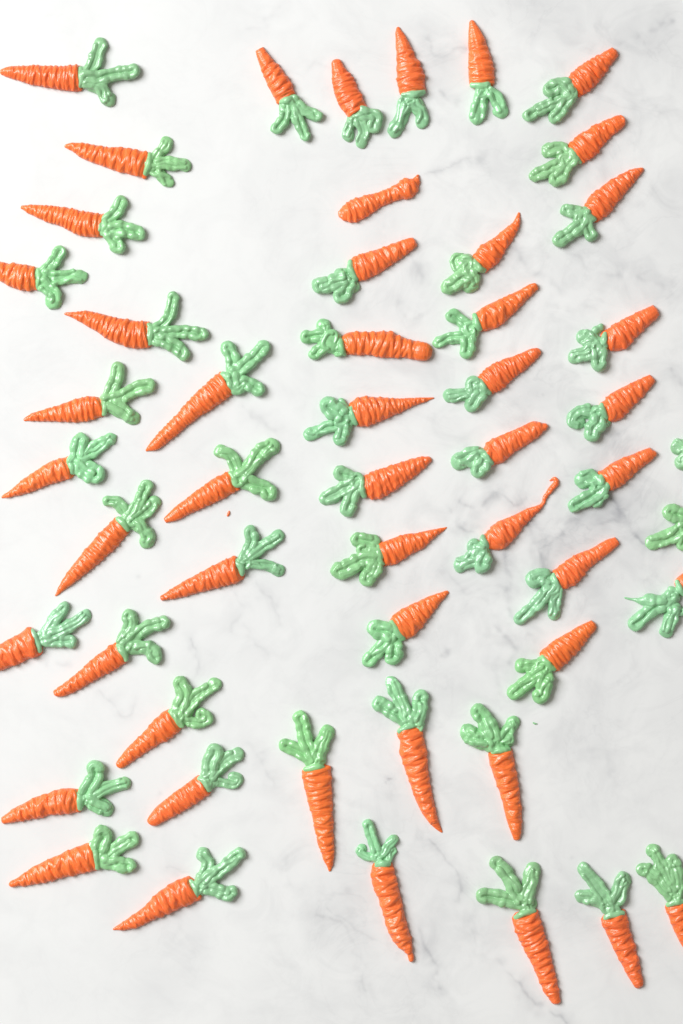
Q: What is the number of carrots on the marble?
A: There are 52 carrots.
